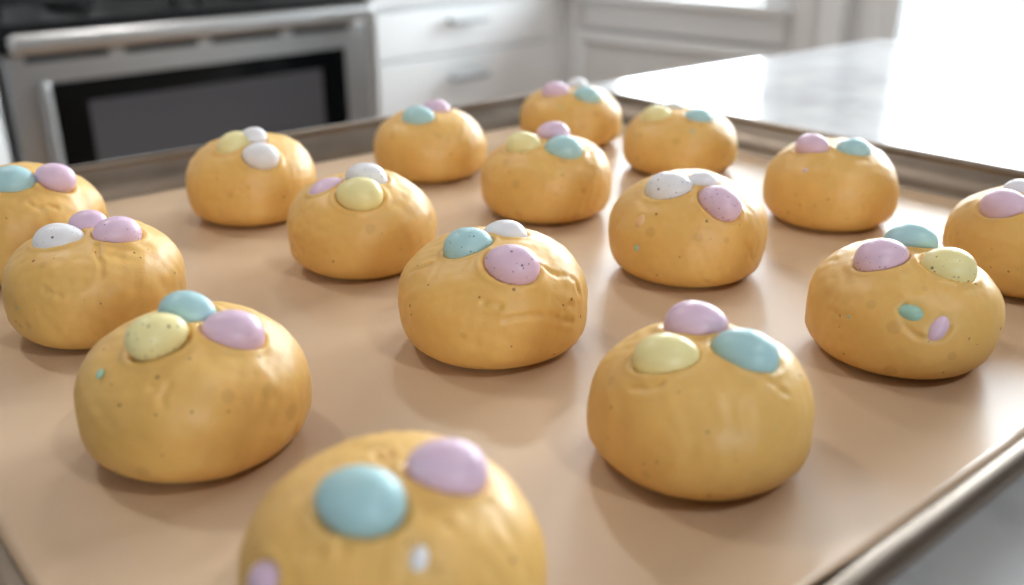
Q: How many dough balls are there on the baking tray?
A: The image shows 16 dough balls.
